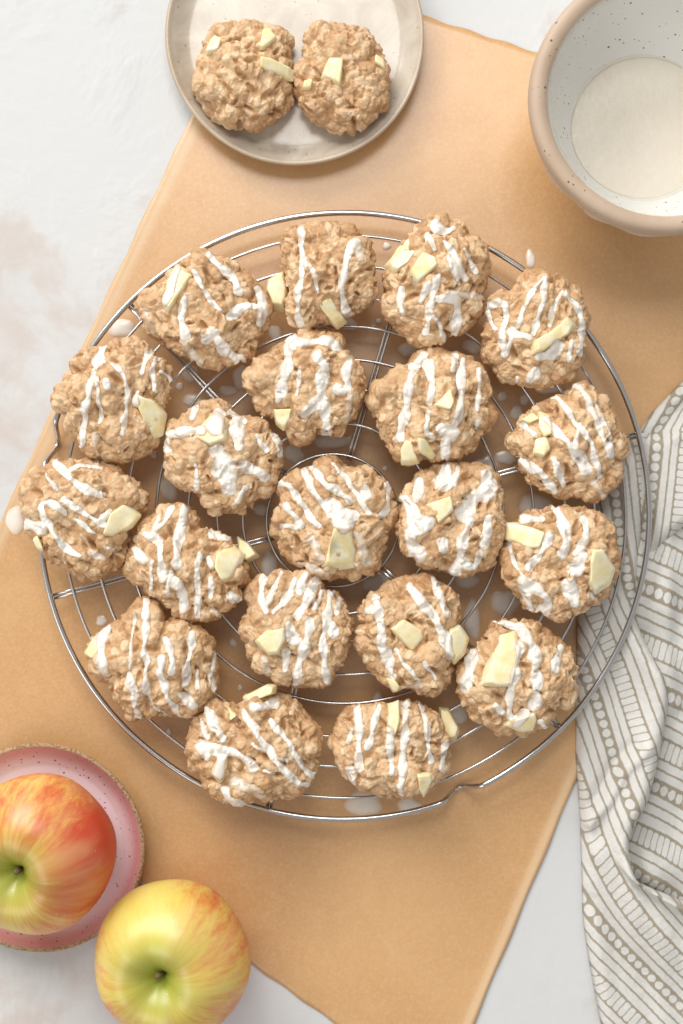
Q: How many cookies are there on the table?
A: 22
